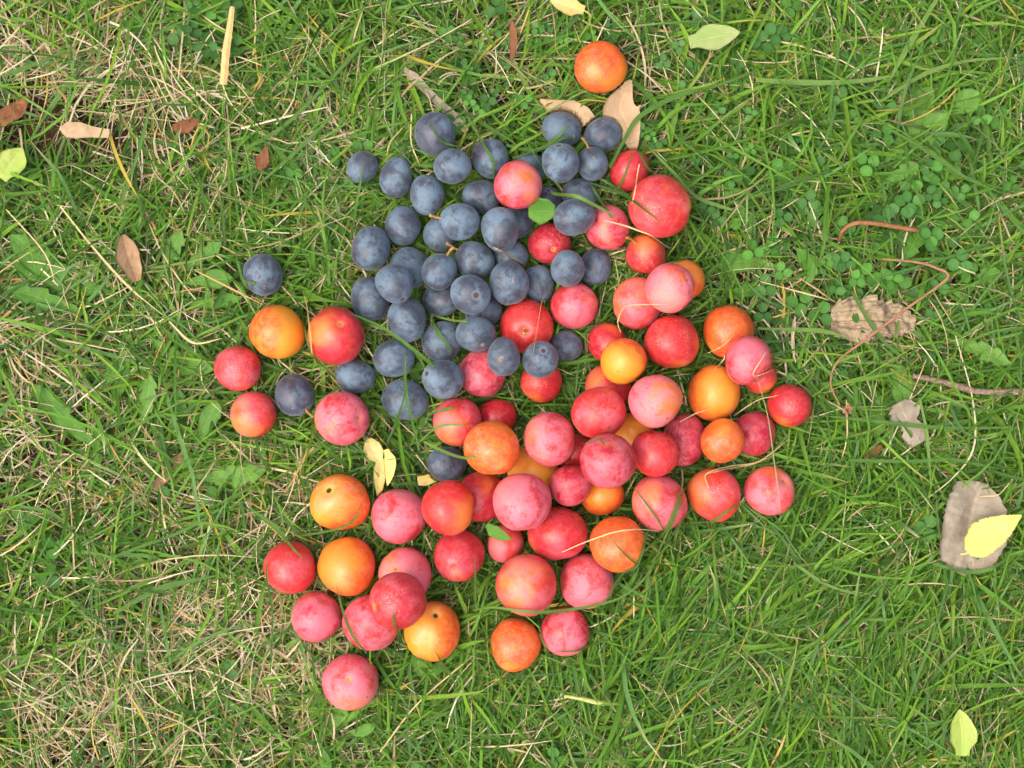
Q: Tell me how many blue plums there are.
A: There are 47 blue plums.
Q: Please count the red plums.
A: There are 52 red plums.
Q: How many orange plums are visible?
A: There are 16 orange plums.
